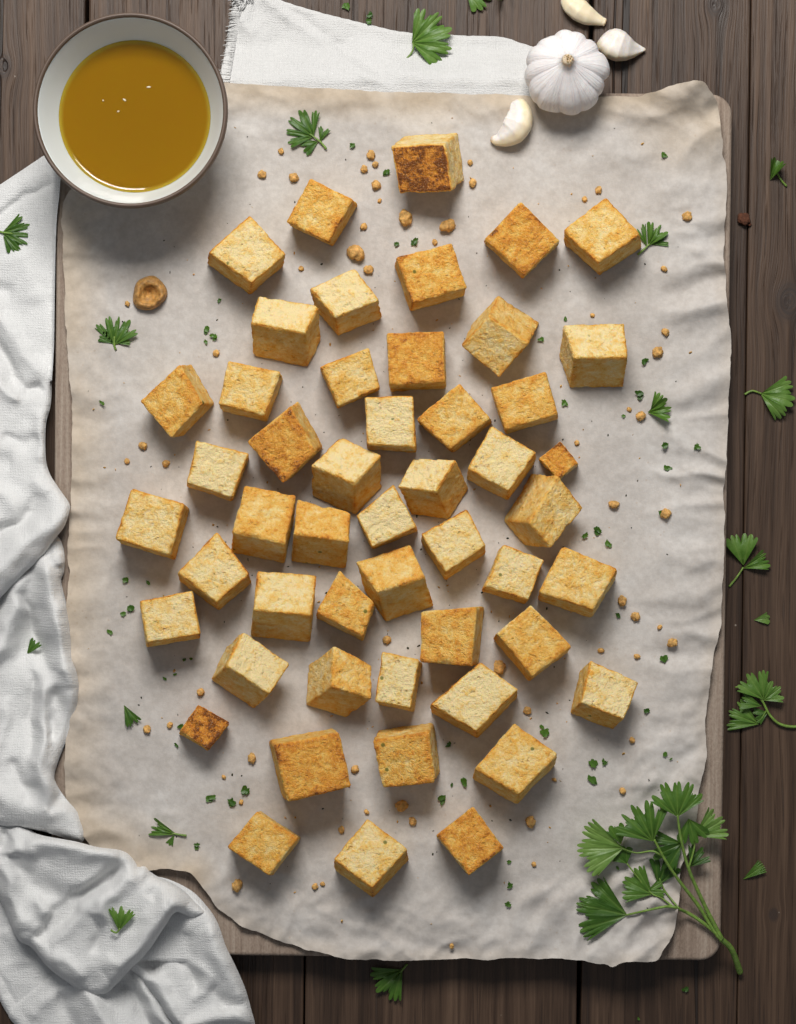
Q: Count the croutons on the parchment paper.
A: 50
